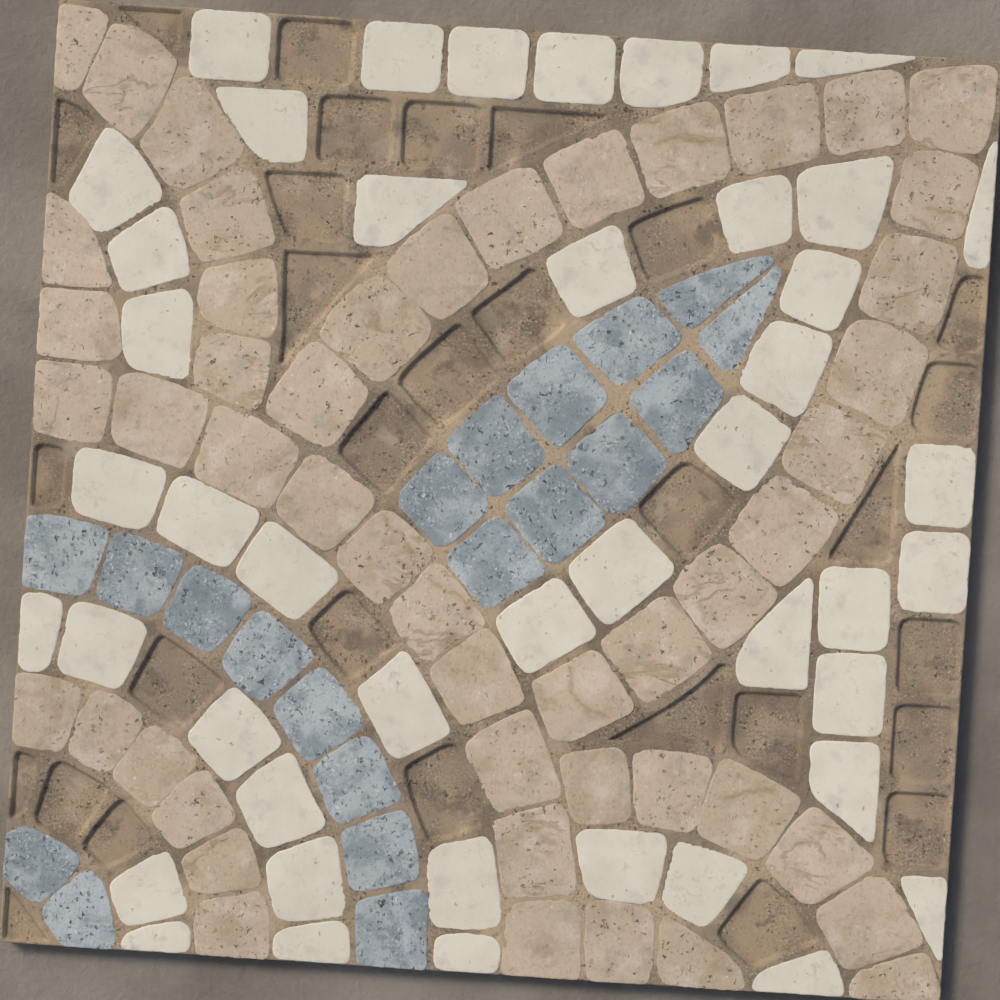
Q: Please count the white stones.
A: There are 45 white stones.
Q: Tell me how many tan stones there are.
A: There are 49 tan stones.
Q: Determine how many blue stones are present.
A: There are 20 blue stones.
